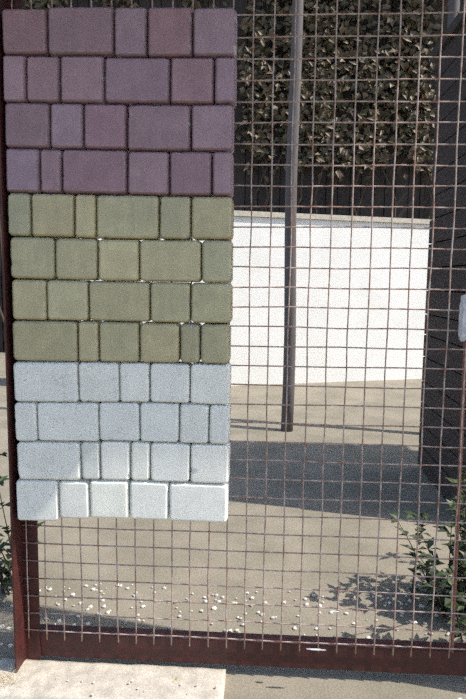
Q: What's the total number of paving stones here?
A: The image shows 66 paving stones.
